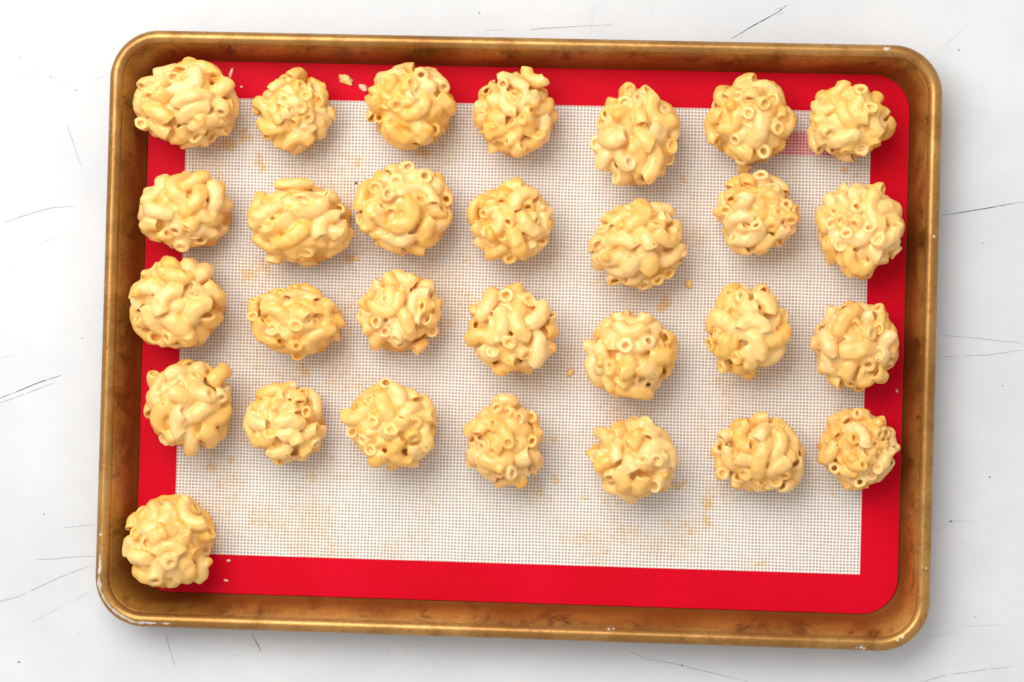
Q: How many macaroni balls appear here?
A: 29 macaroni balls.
